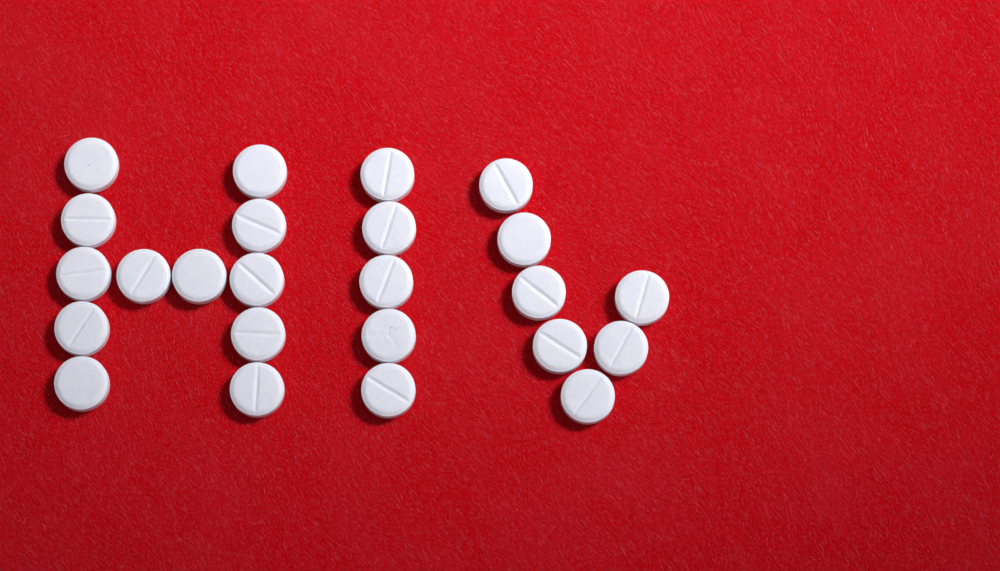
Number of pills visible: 24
